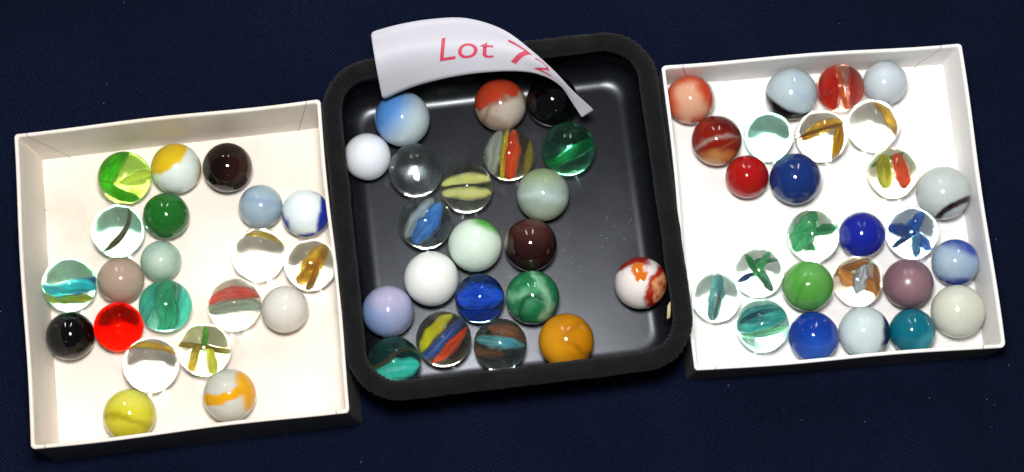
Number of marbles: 68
